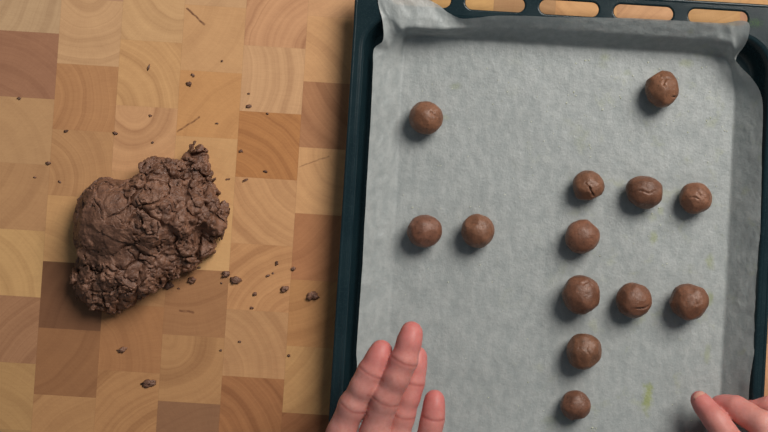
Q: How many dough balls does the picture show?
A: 13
